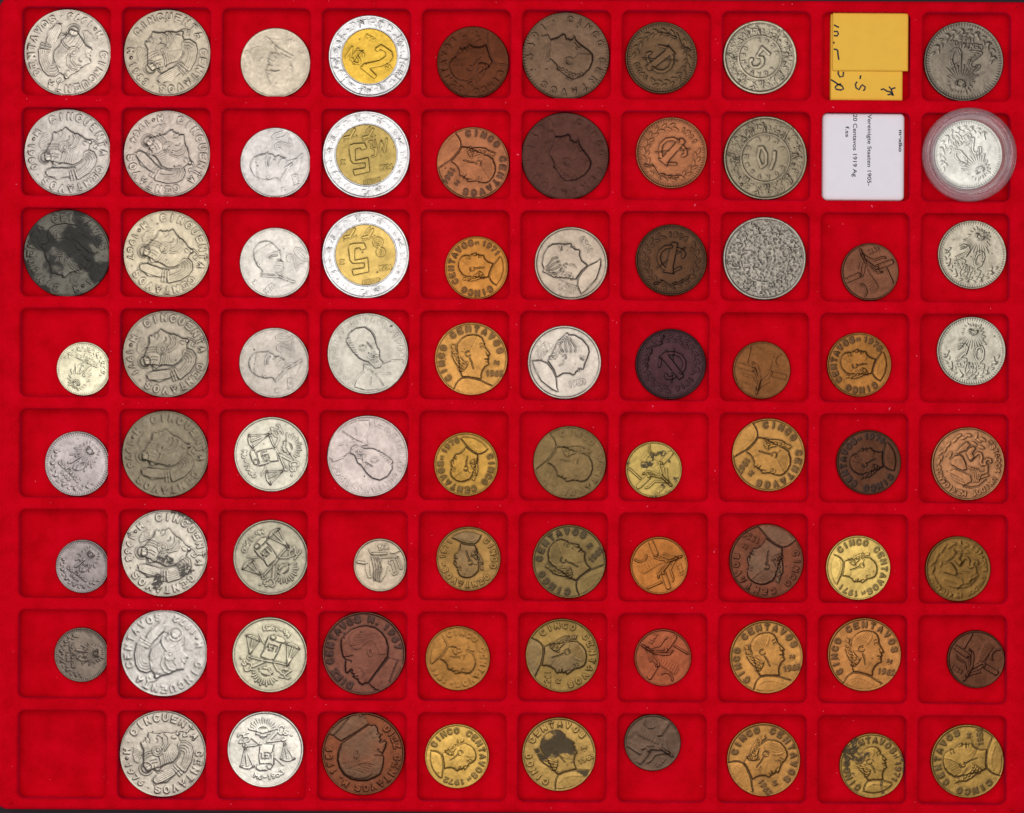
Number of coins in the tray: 77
